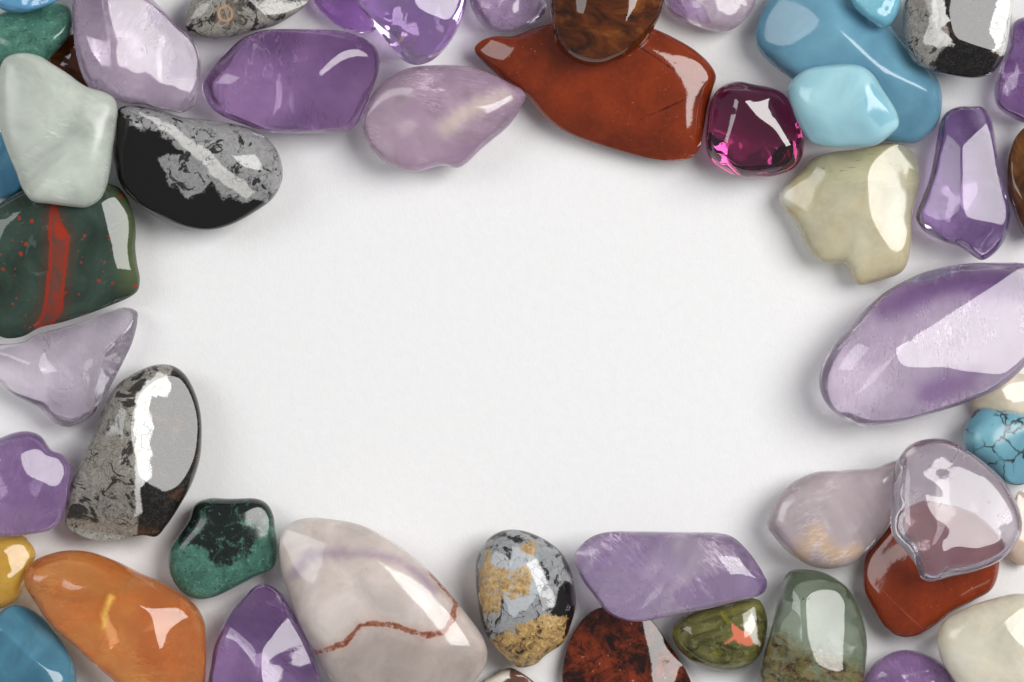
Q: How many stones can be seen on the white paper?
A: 50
